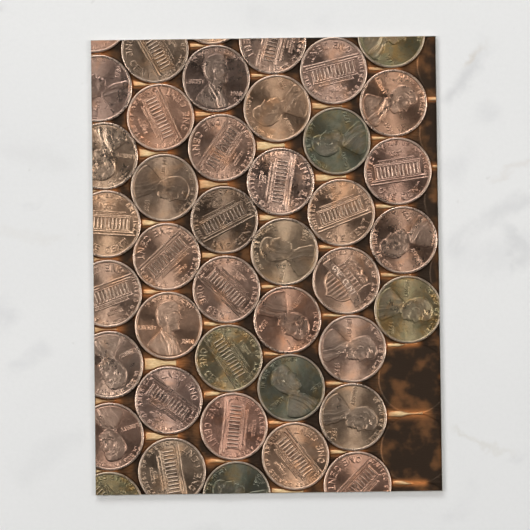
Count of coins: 42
